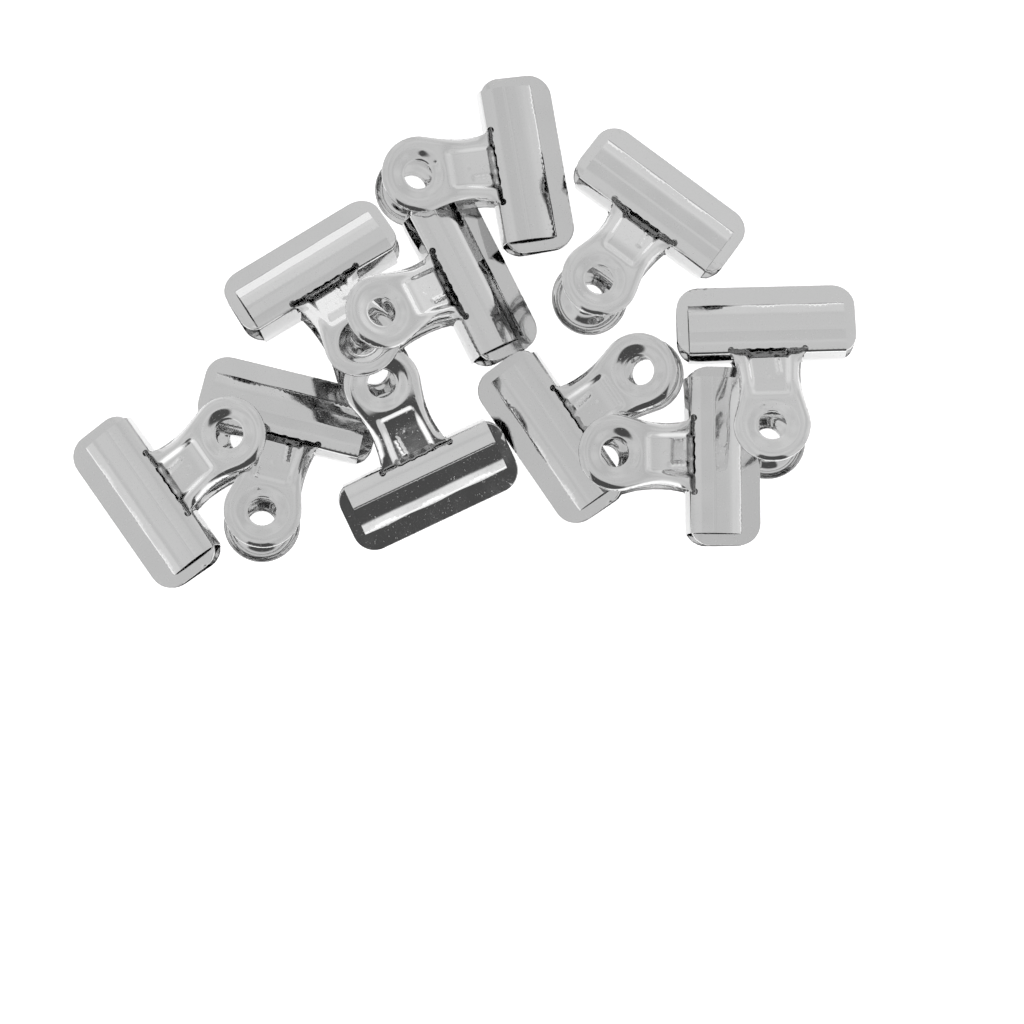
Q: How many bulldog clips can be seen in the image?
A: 10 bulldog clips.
